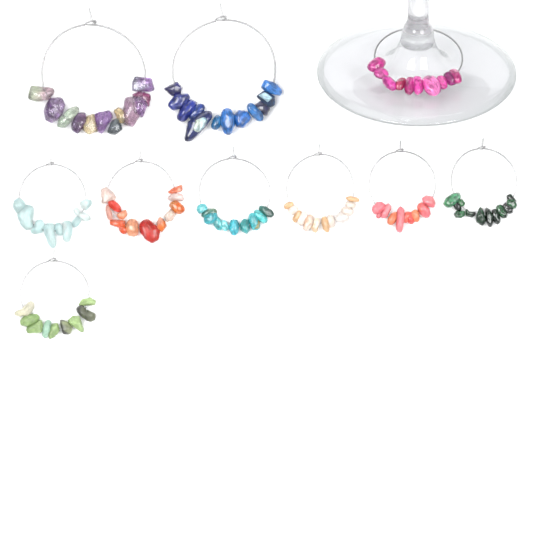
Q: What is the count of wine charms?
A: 10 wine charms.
